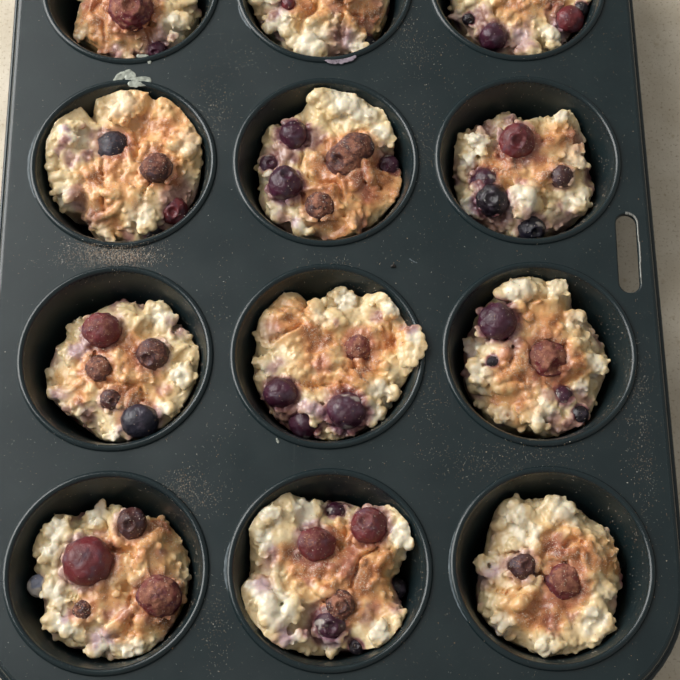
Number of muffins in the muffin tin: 12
